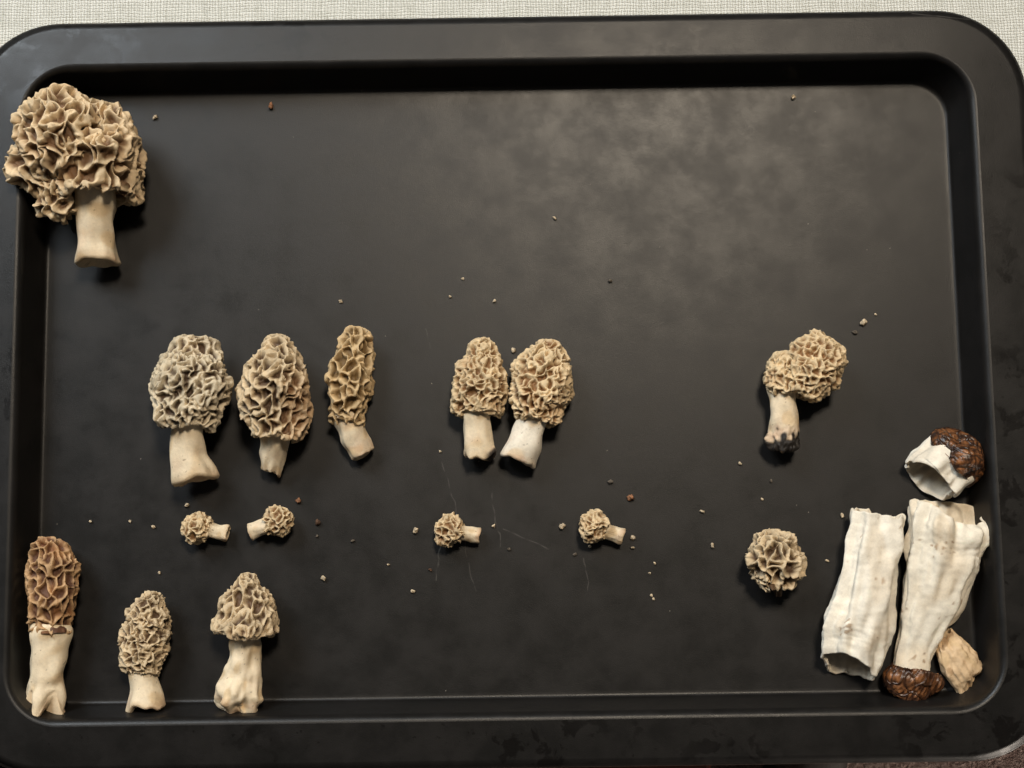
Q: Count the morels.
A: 15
